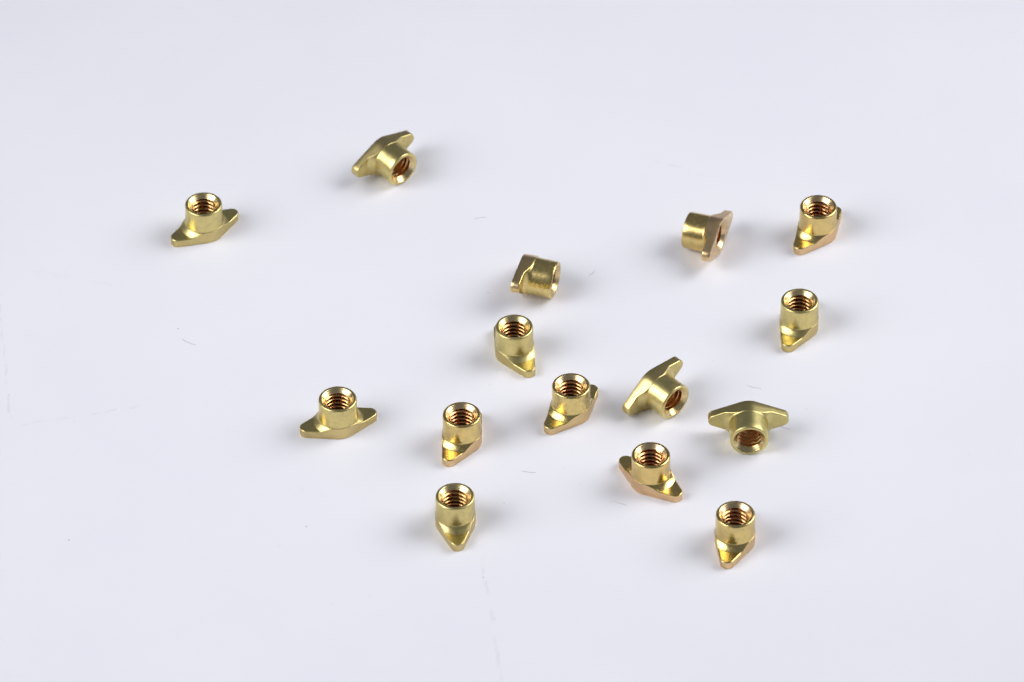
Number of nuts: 15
